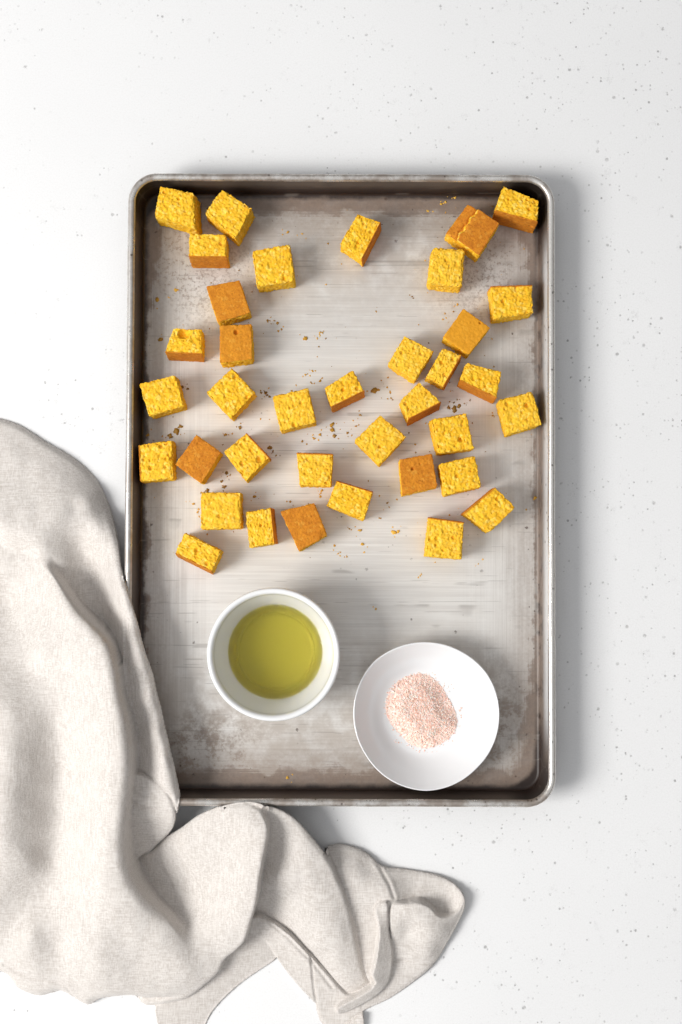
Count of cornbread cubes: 37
